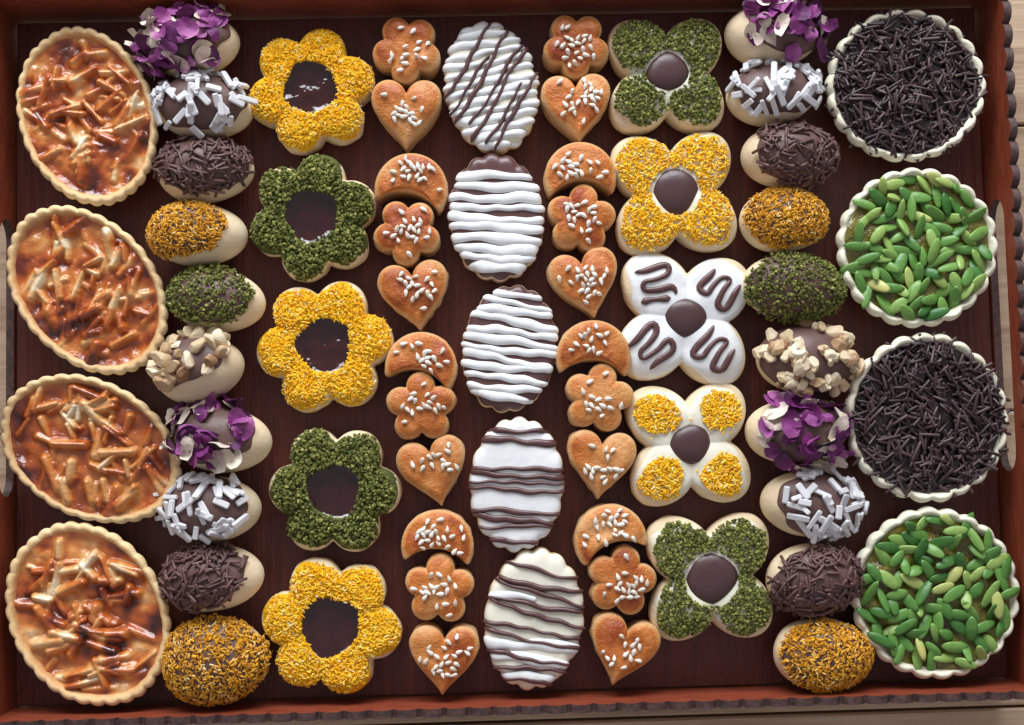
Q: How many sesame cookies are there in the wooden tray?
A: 22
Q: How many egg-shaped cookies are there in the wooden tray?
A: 20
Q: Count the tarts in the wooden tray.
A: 8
